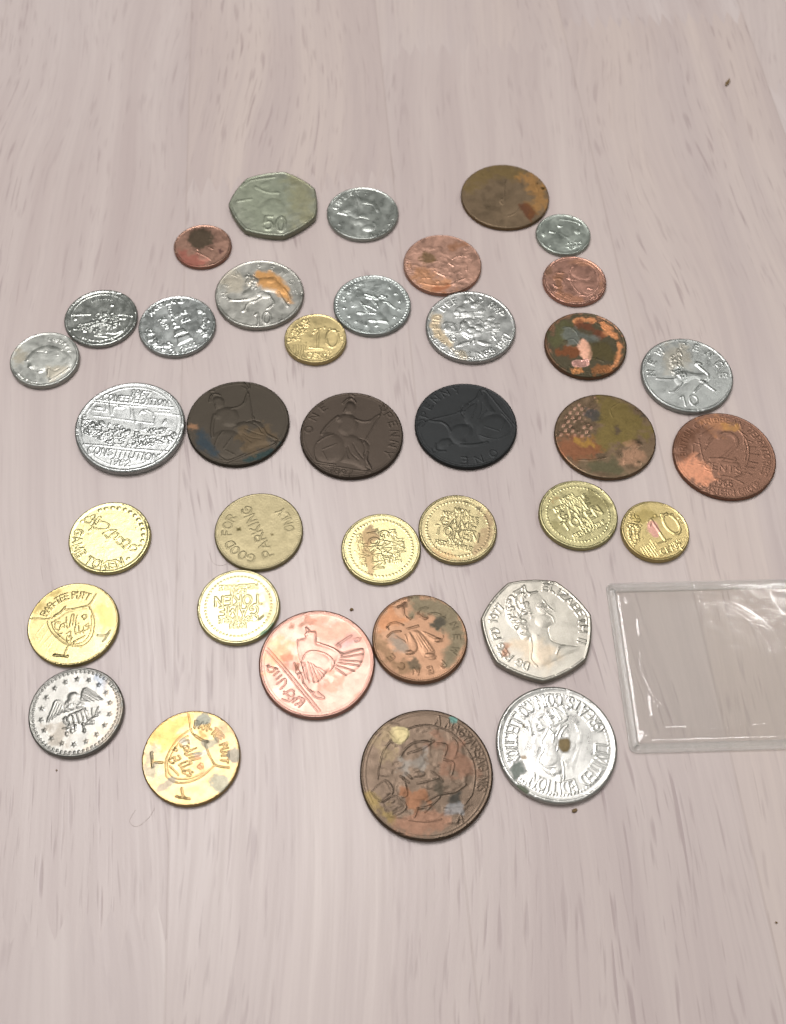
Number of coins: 37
